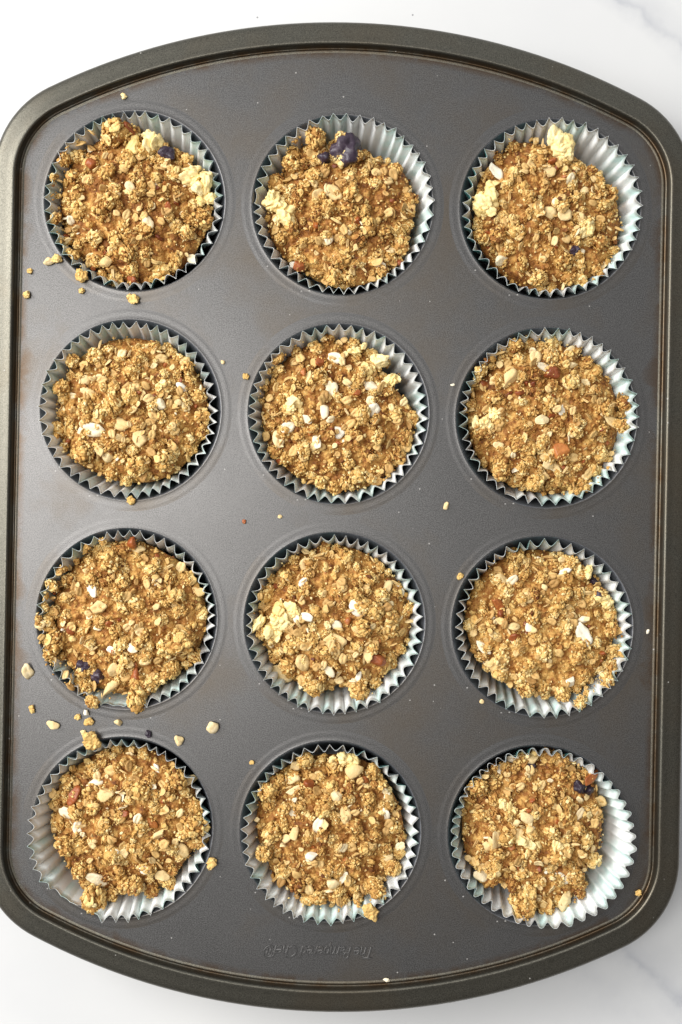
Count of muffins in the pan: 12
